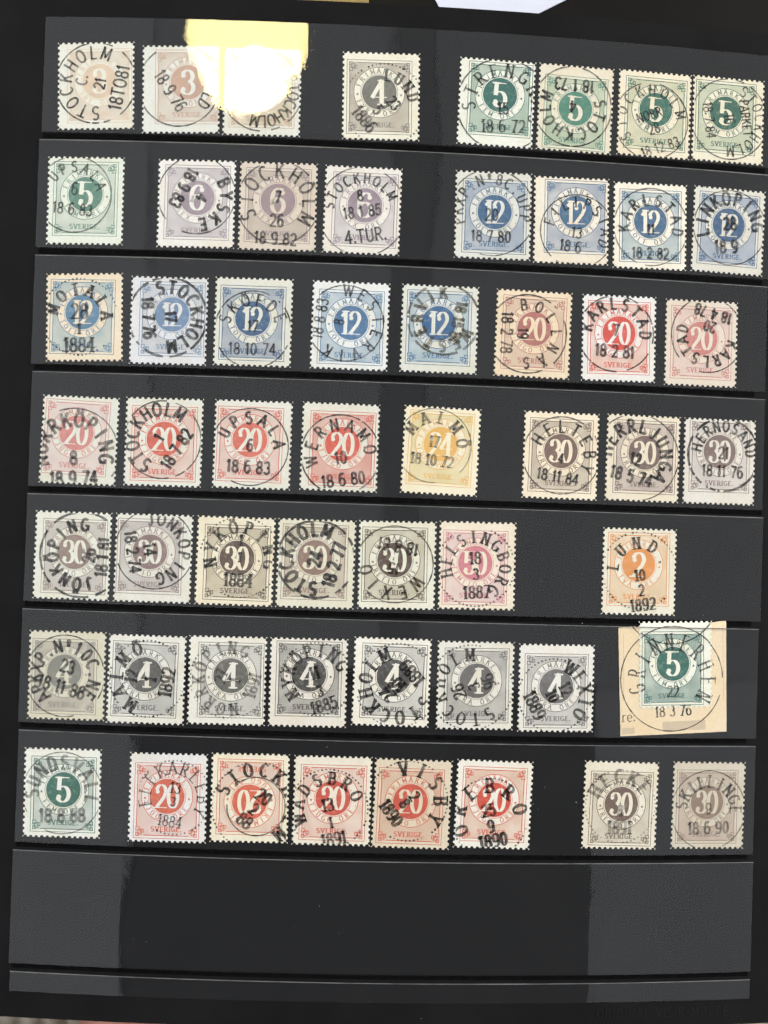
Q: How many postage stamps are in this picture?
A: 55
